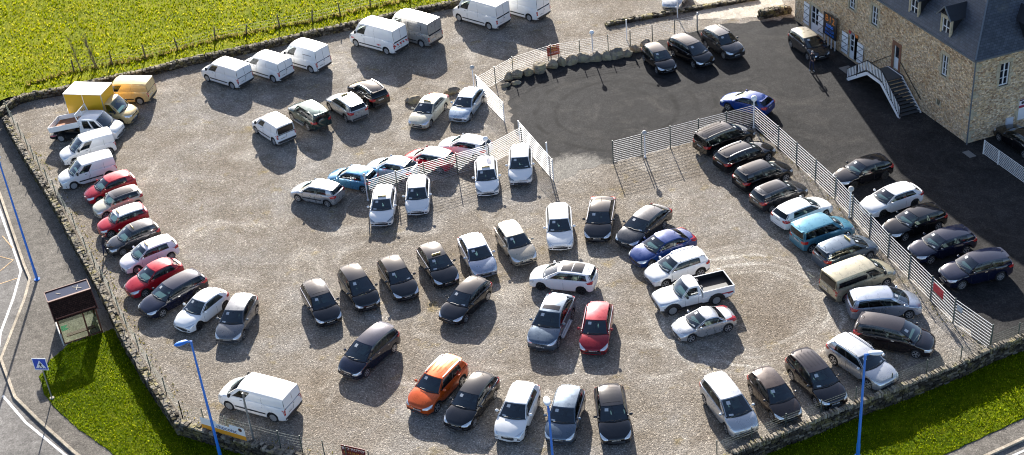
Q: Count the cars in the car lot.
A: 70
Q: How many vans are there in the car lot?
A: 13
